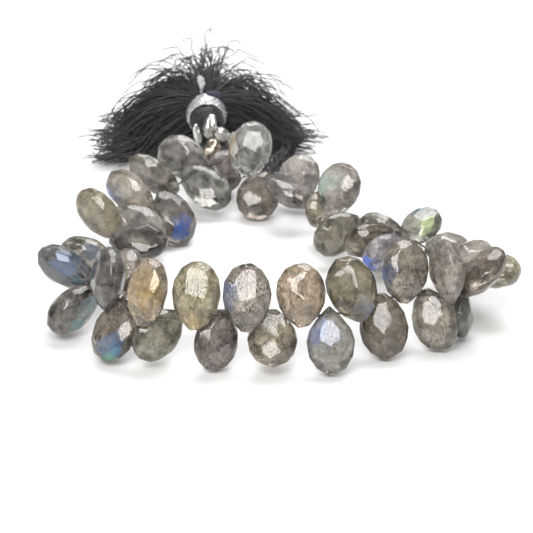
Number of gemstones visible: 44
